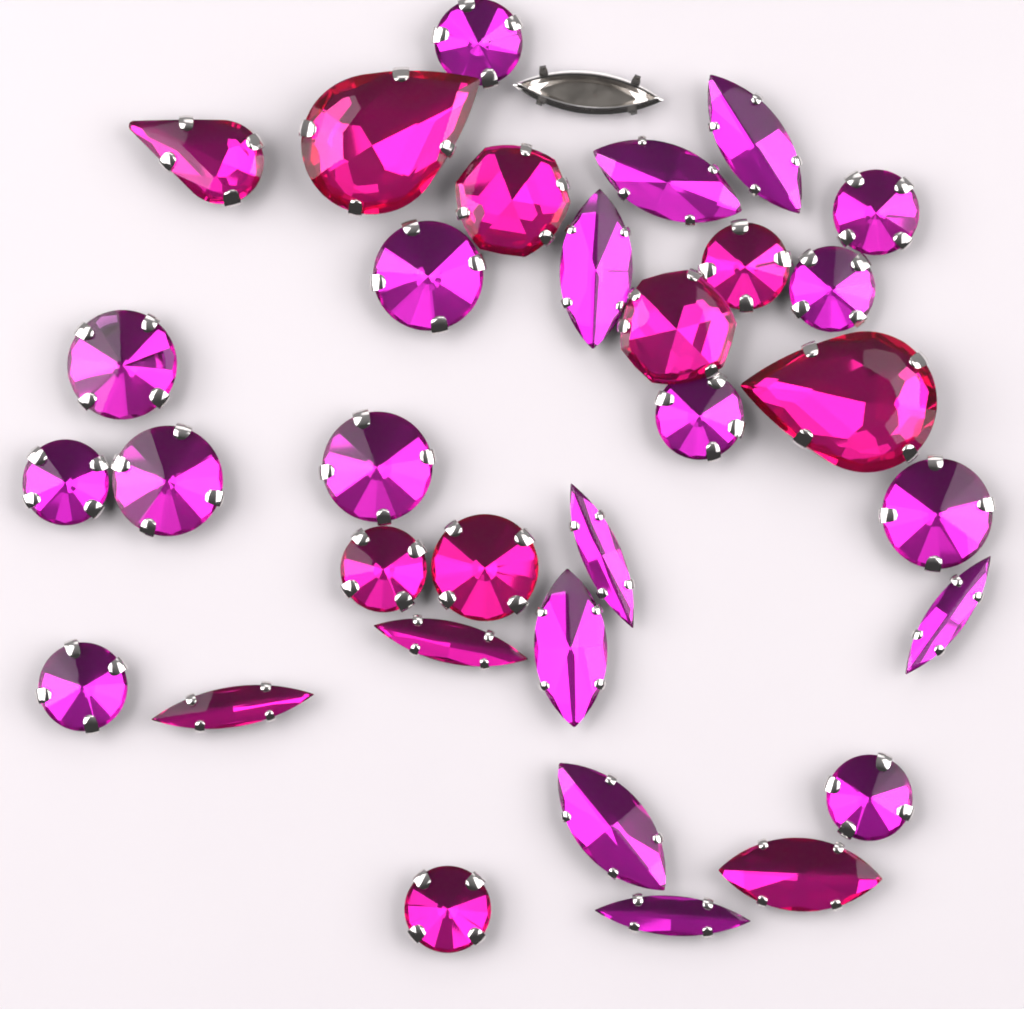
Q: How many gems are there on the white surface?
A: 32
